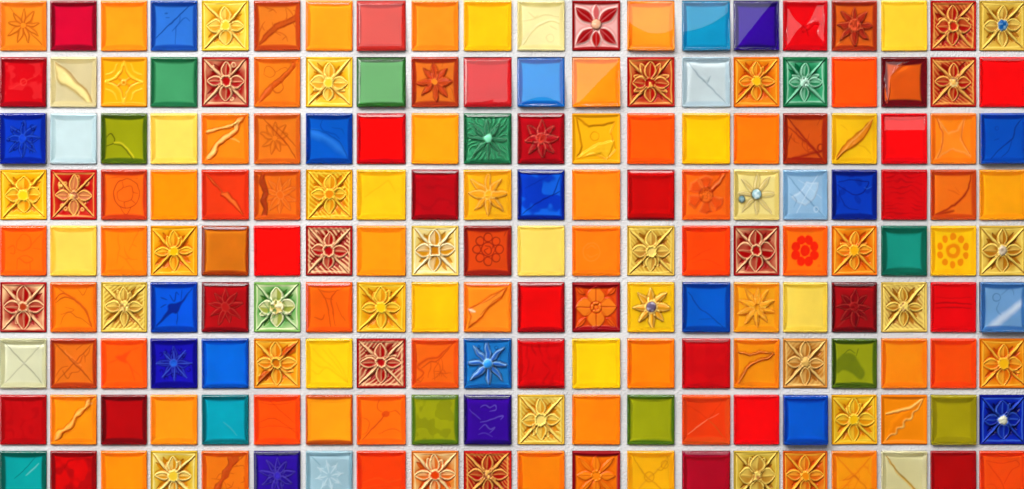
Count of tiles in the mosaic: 180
